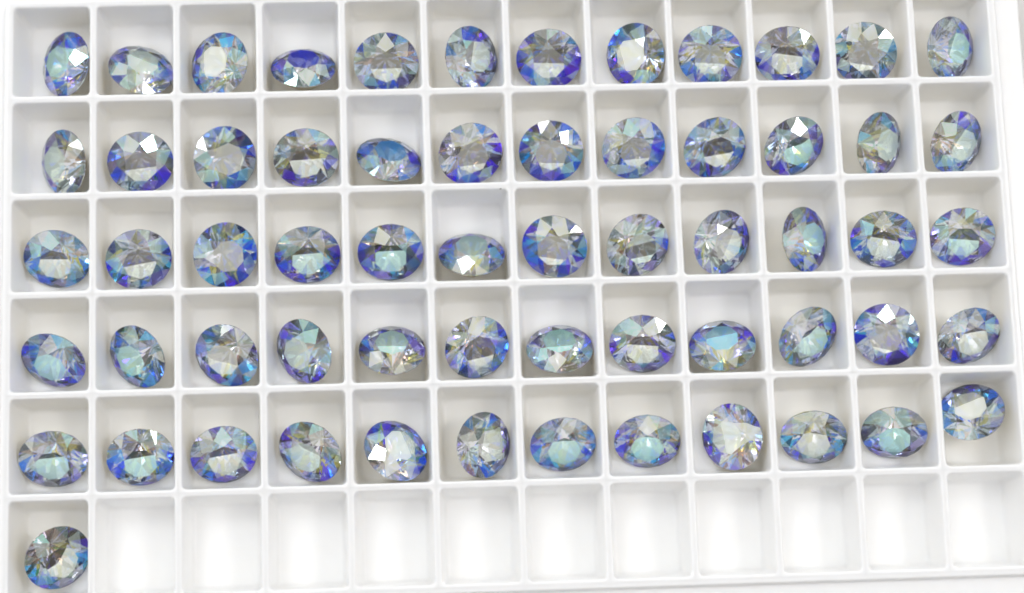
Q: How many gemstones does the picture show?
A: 61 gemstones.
